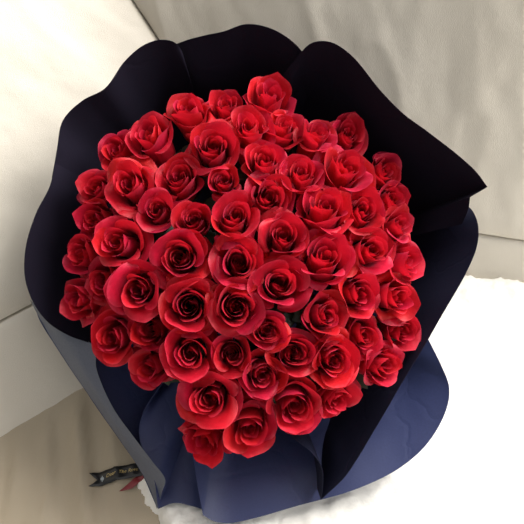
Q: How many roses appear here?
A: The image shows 61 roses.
